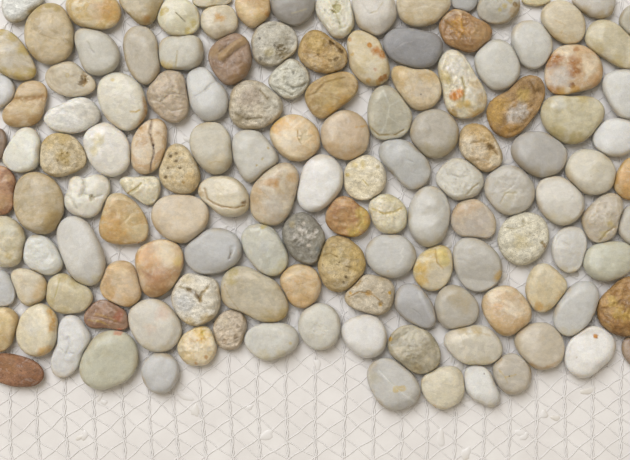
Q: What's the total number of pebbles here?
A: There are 134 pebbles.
